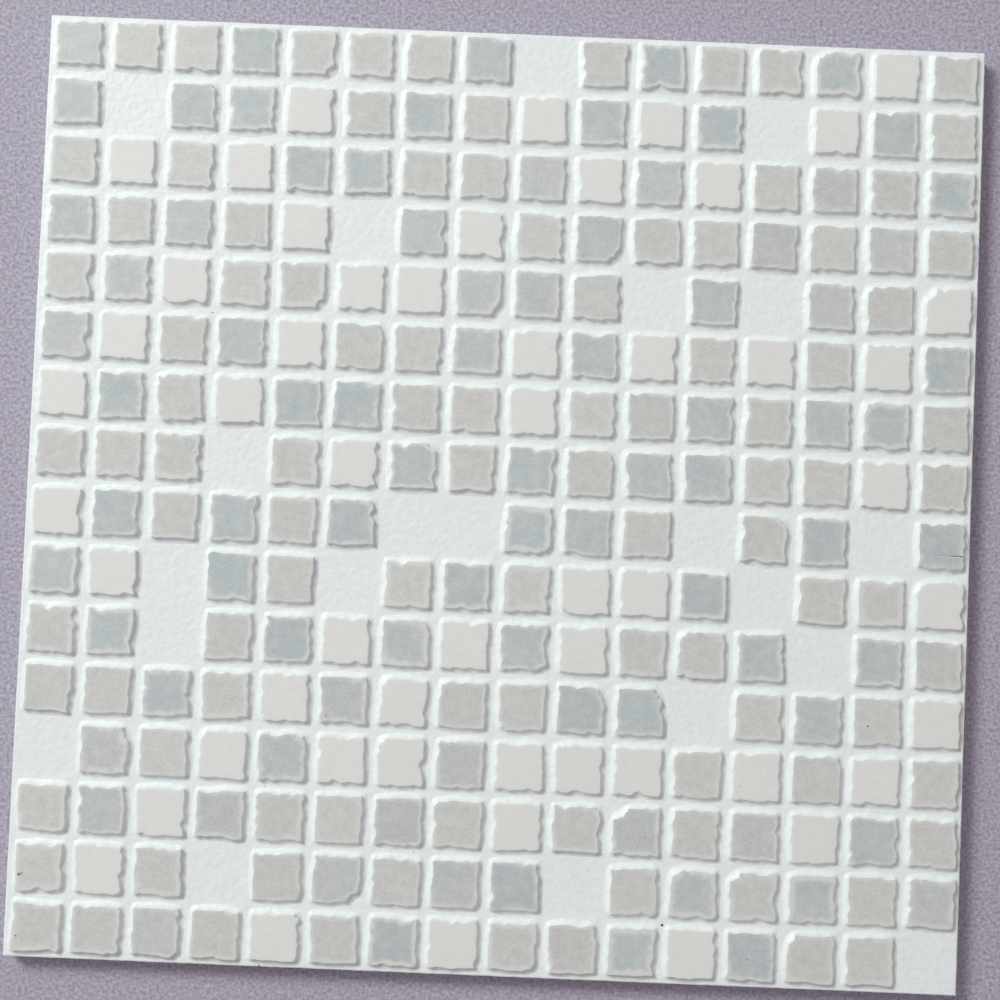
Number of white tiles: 52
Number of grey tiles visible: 183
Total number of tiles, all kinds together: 235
